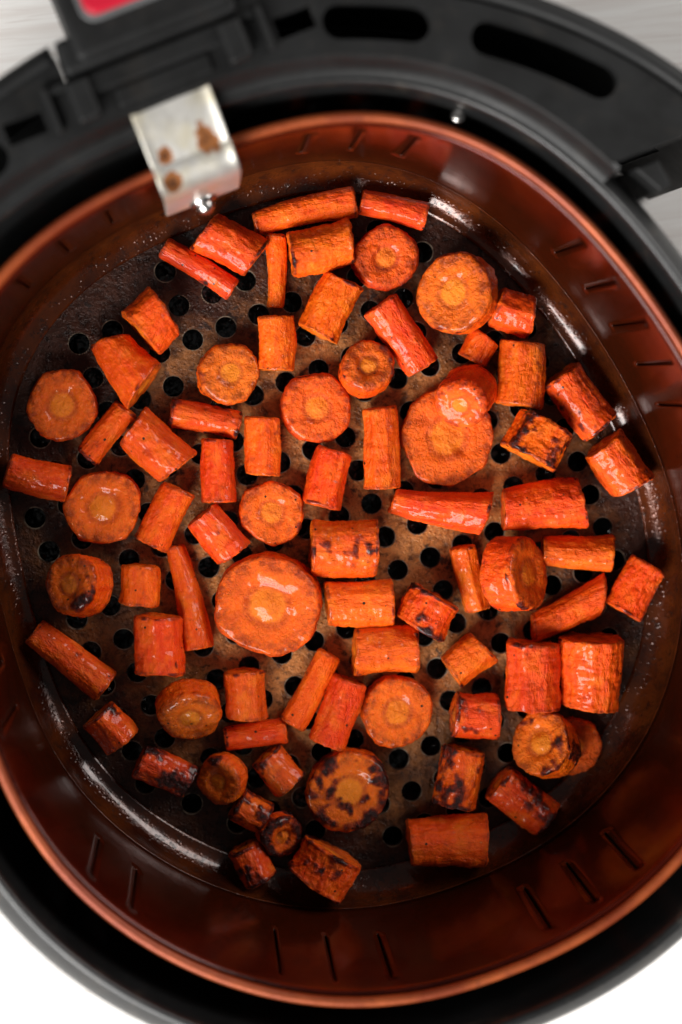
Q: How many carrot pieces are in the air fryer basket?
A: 78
